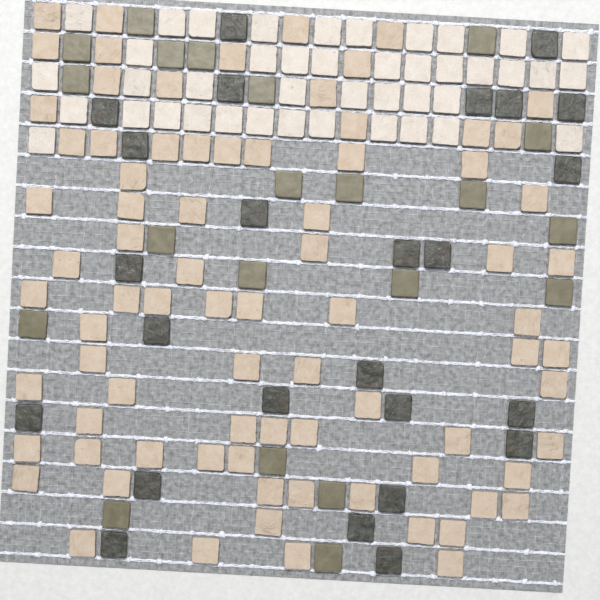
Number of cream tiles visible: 42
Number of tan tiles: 80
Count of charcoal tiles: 25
